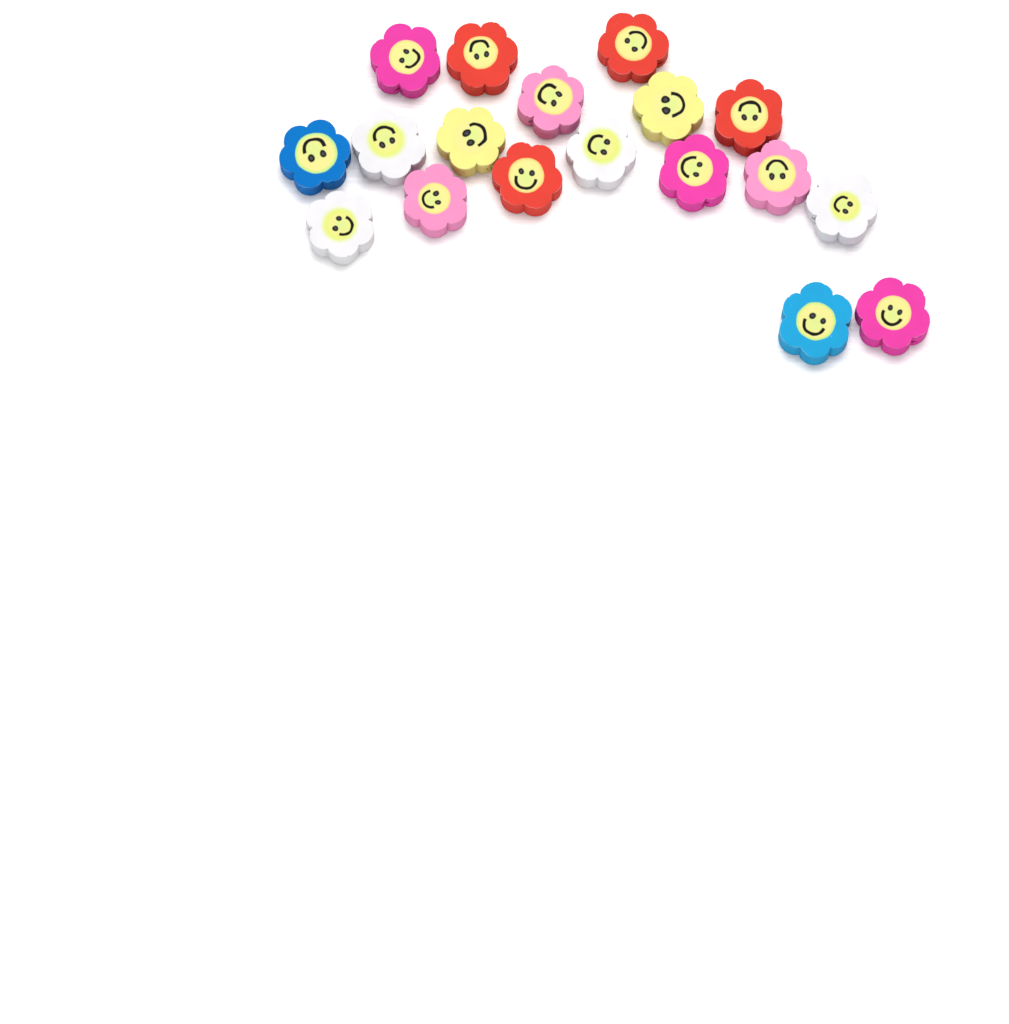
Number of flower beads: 18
